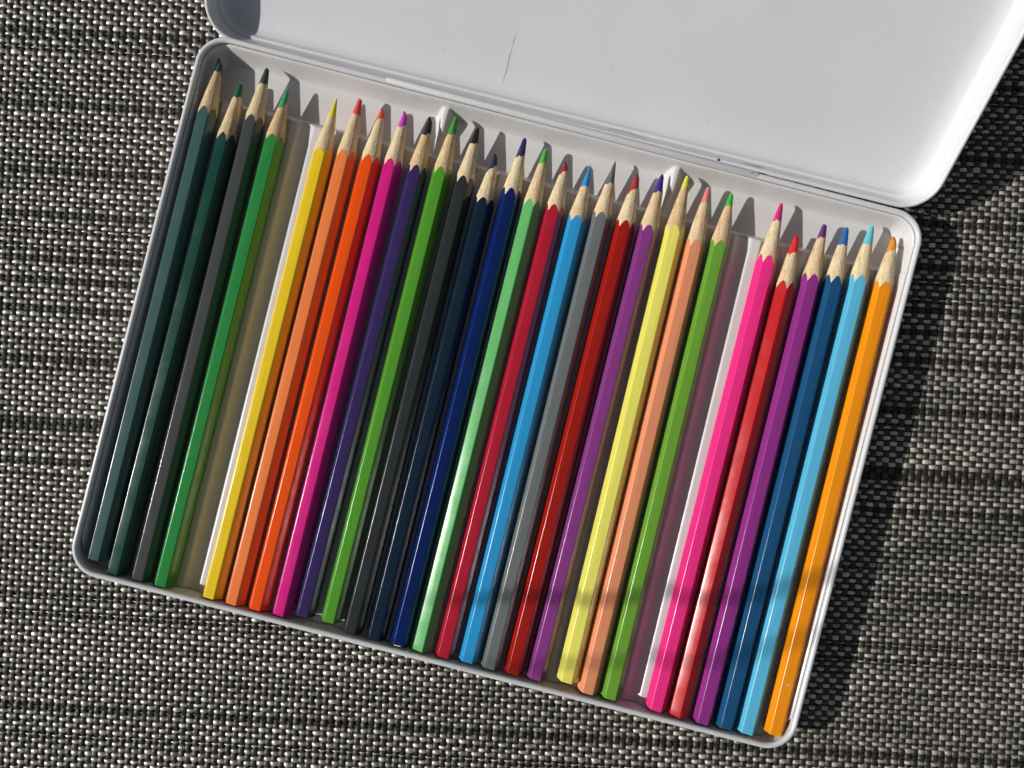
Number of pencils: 28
